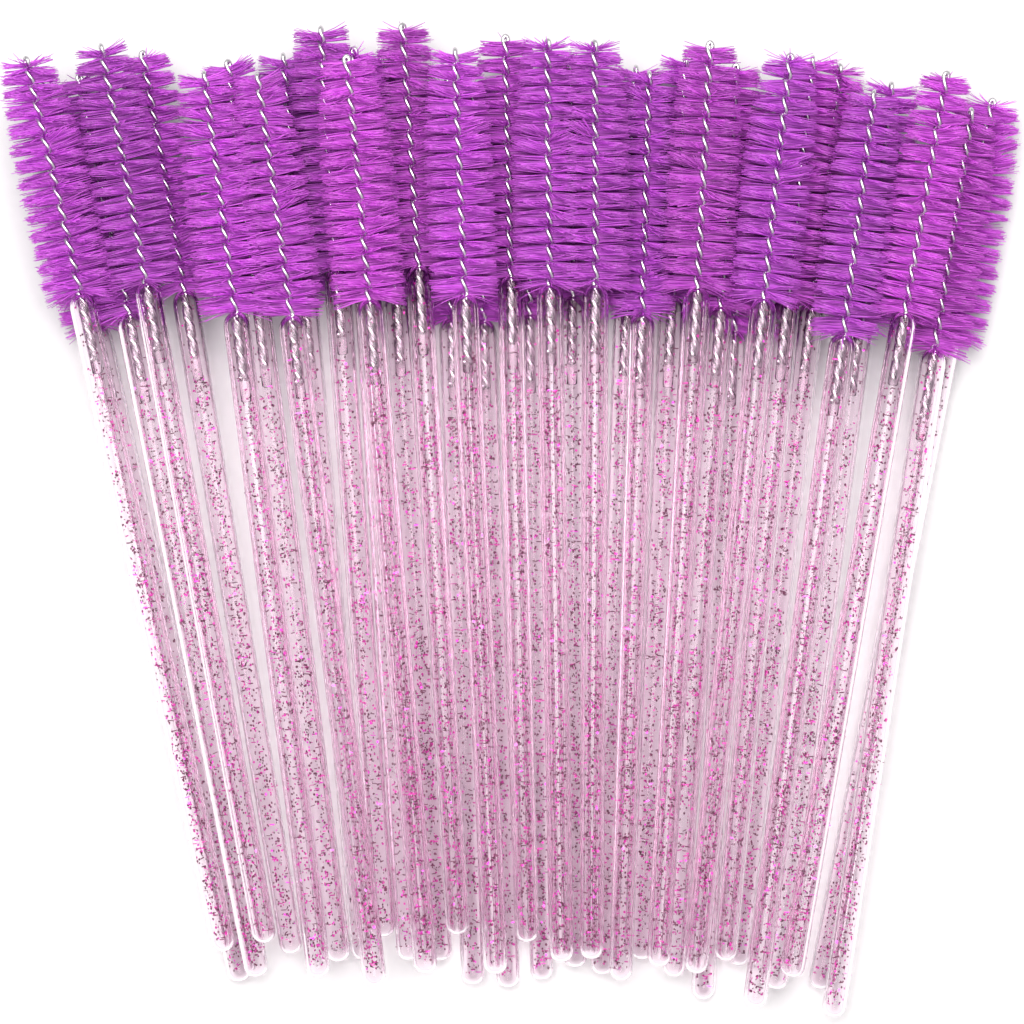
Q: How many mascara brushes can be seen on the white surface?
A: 36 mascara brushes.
